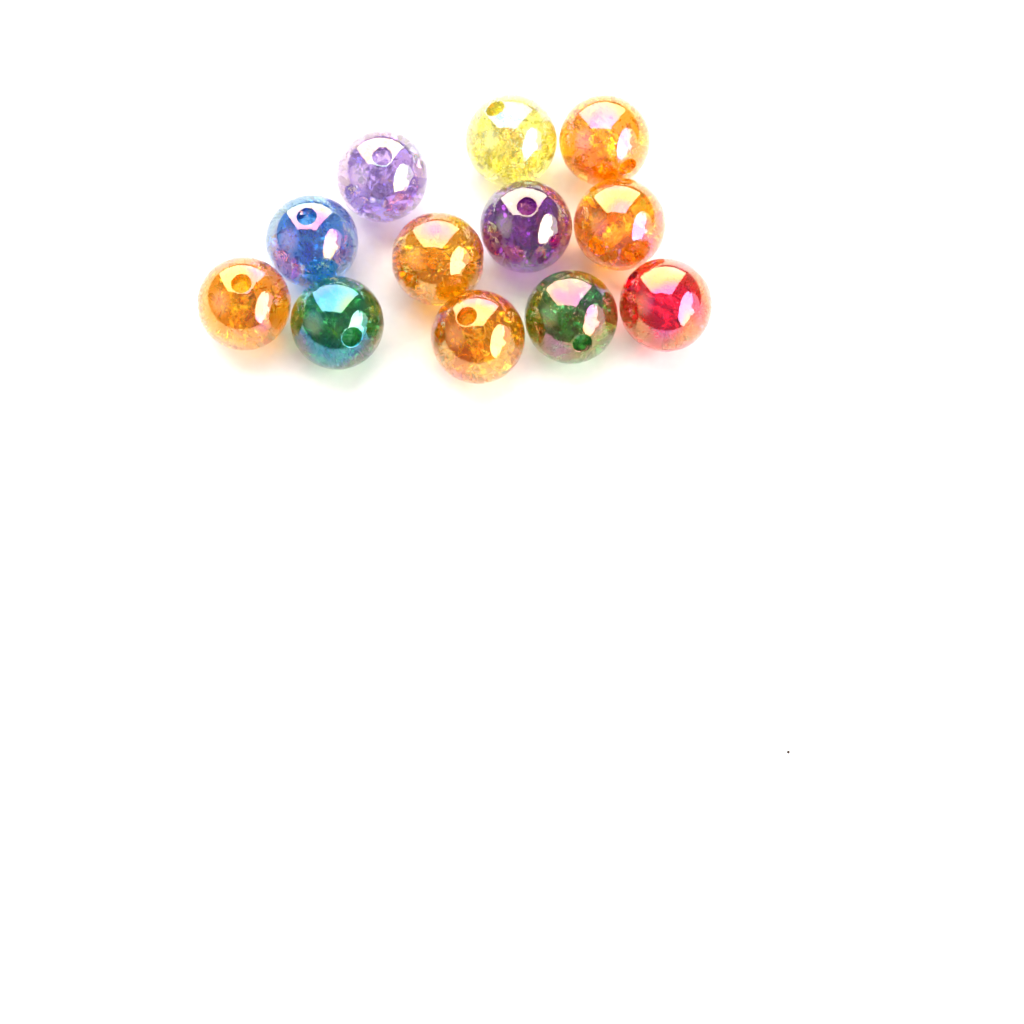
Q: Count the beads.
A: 12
